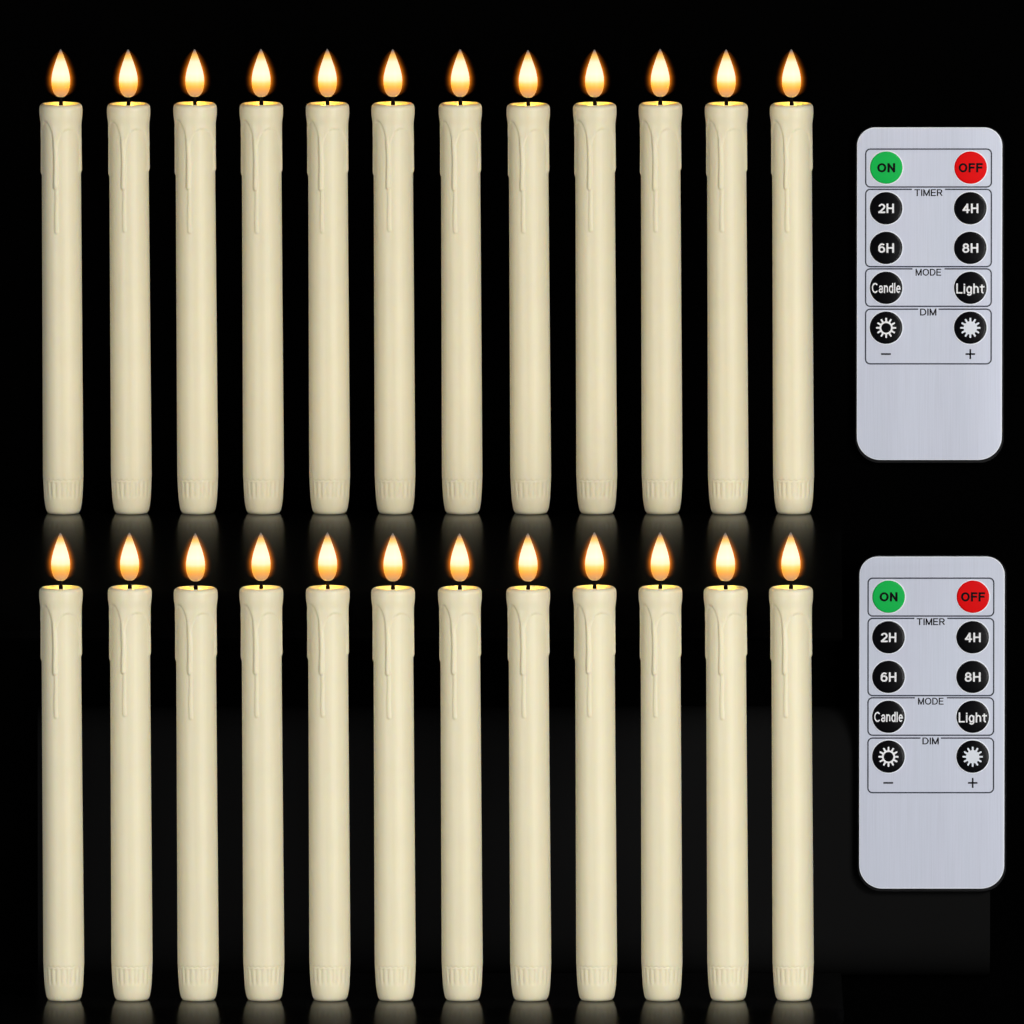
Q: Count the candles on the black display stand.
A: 24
